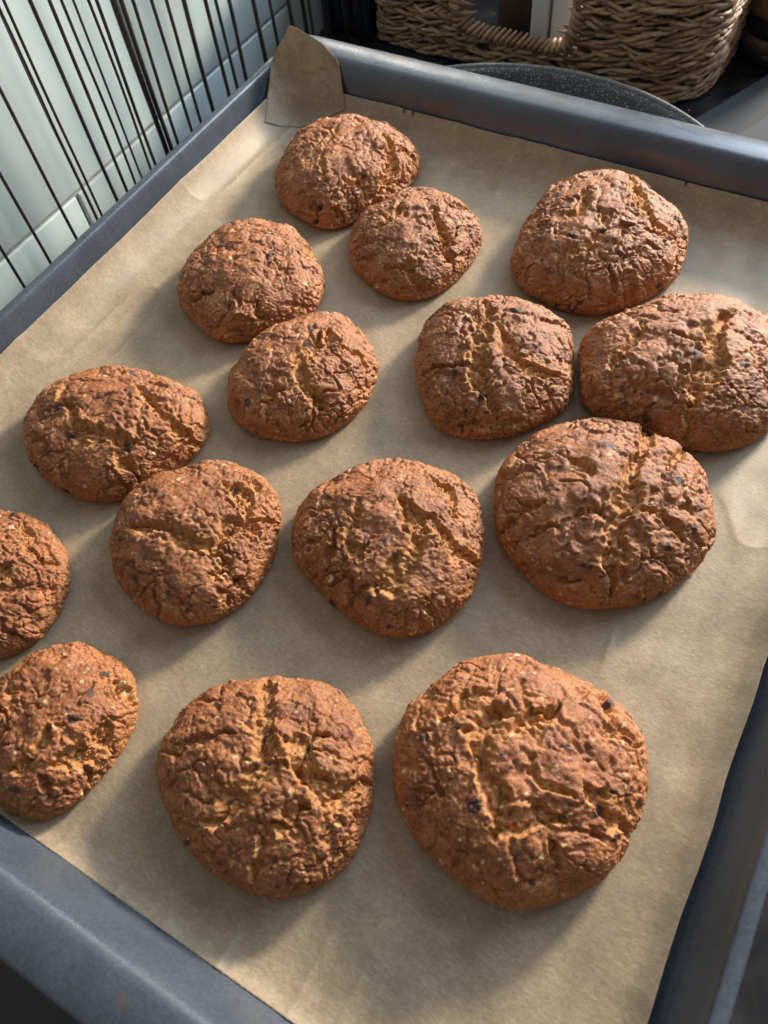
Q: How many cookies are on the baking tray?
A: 15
